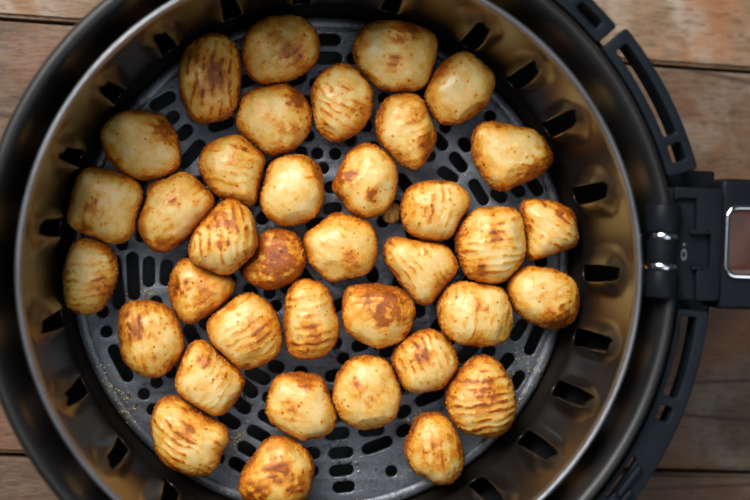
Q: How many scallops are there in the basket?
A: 37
